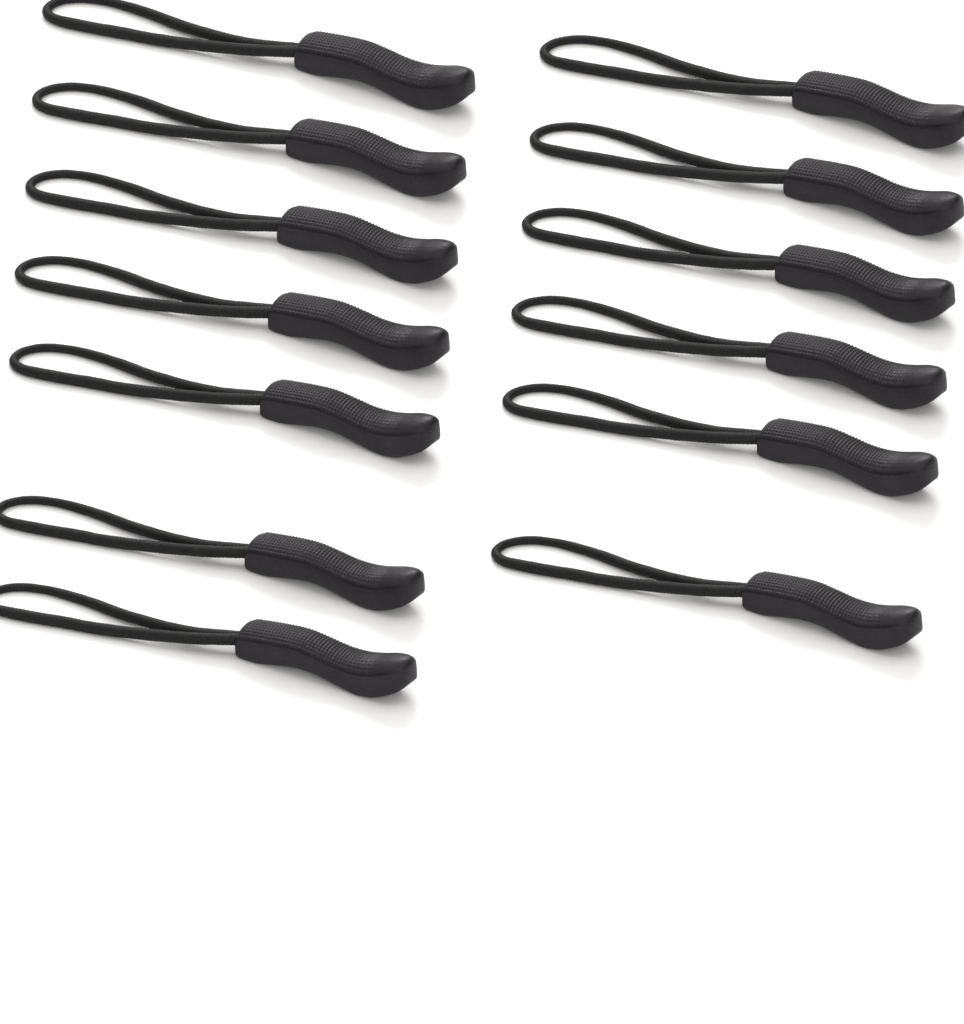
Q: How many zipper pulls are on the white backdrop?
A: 13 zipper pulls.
